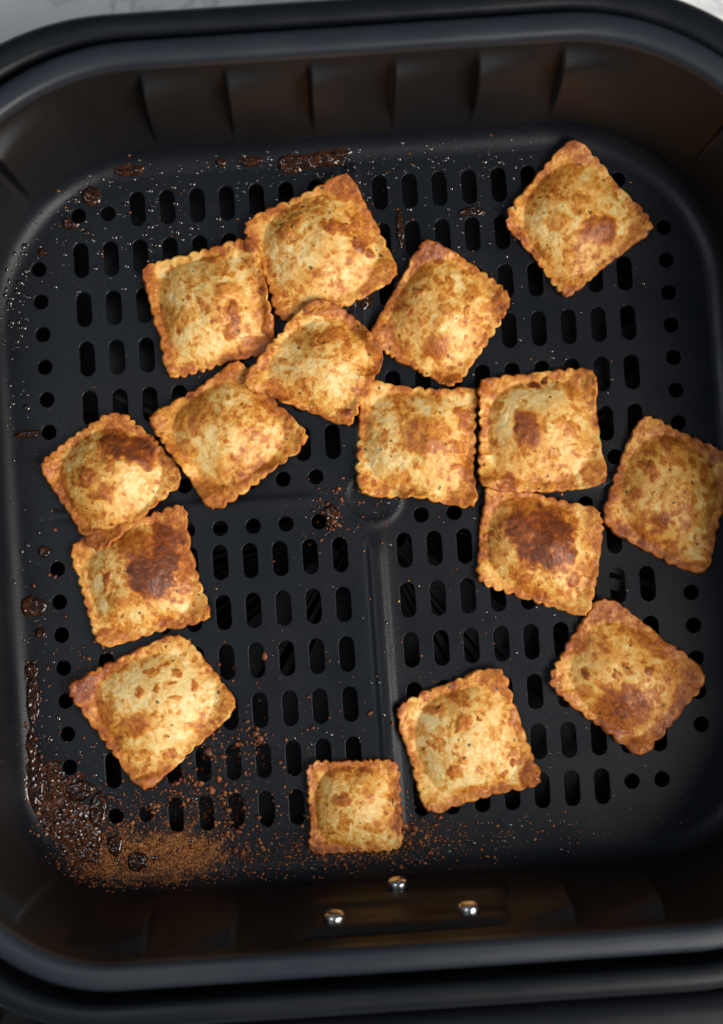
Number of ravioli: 16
